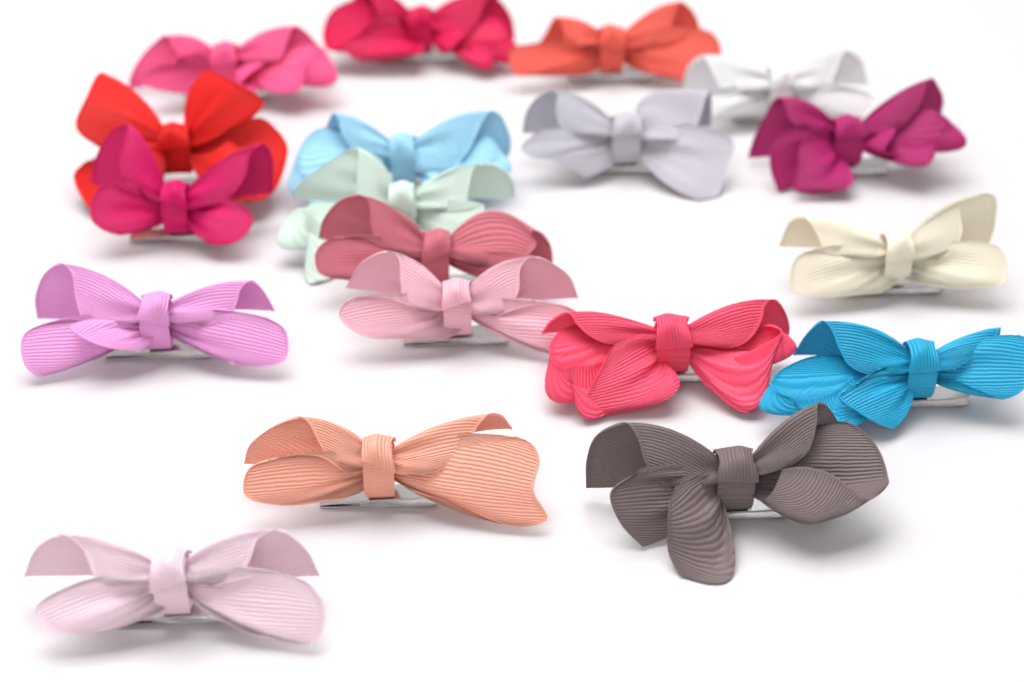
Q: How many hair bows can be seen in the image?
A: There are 19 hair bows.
